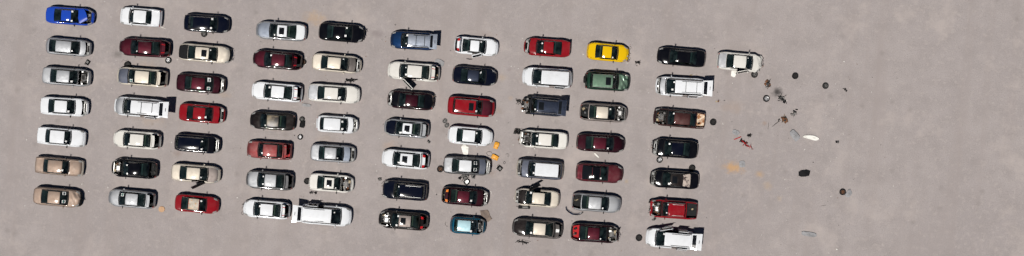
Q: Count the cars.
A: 71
